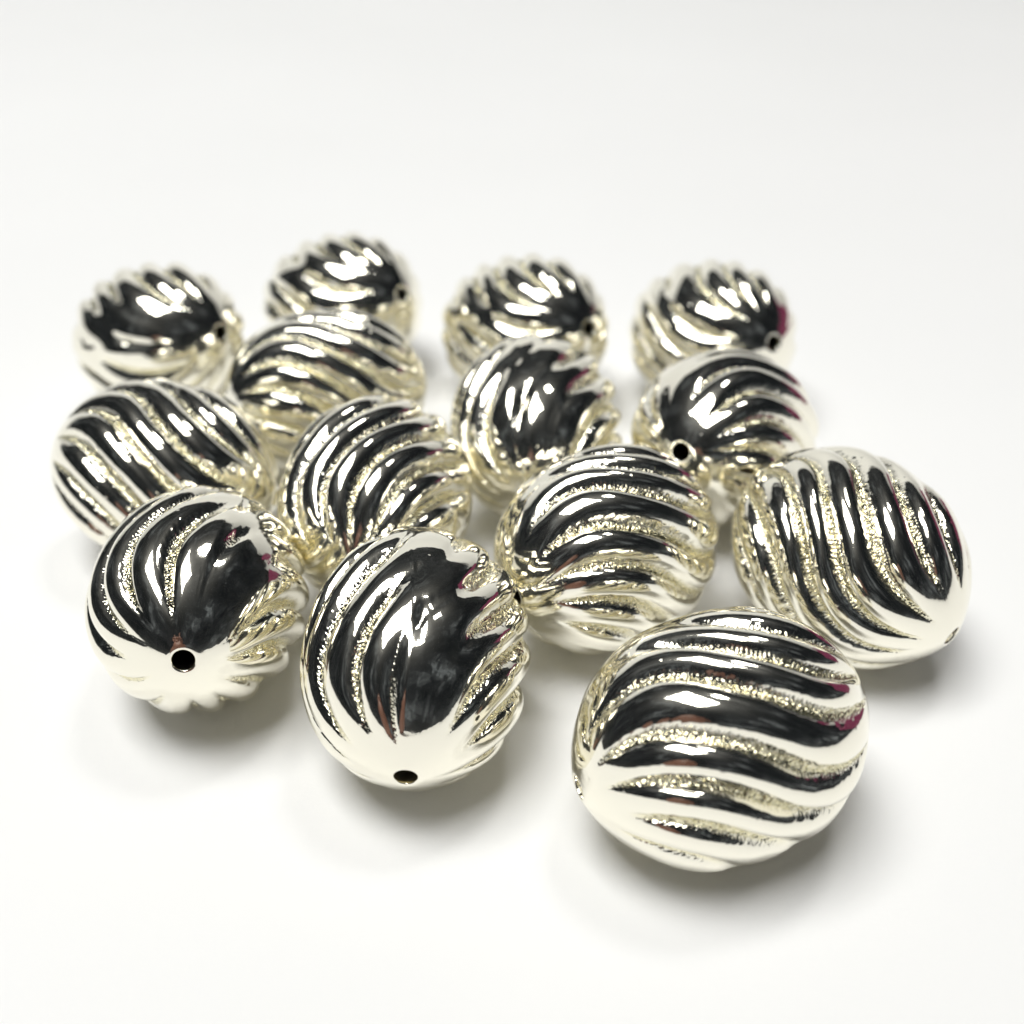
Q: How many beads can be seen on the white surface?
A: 14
